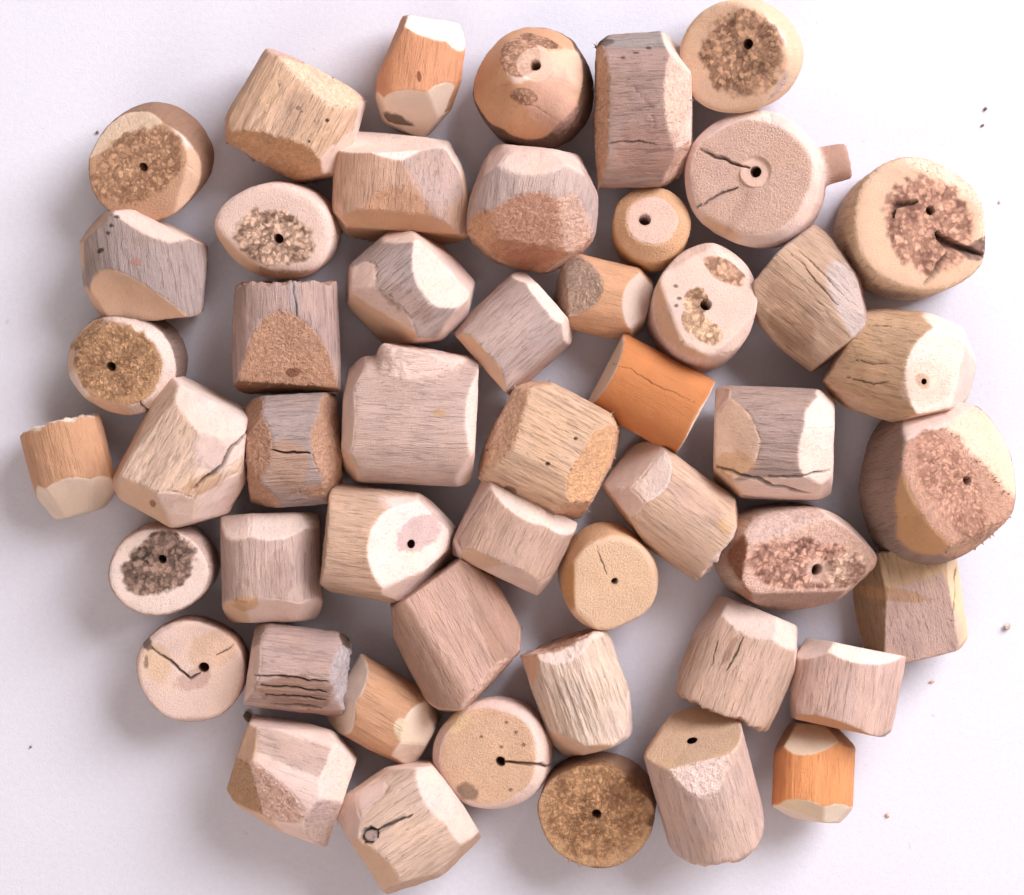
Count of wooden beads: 50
